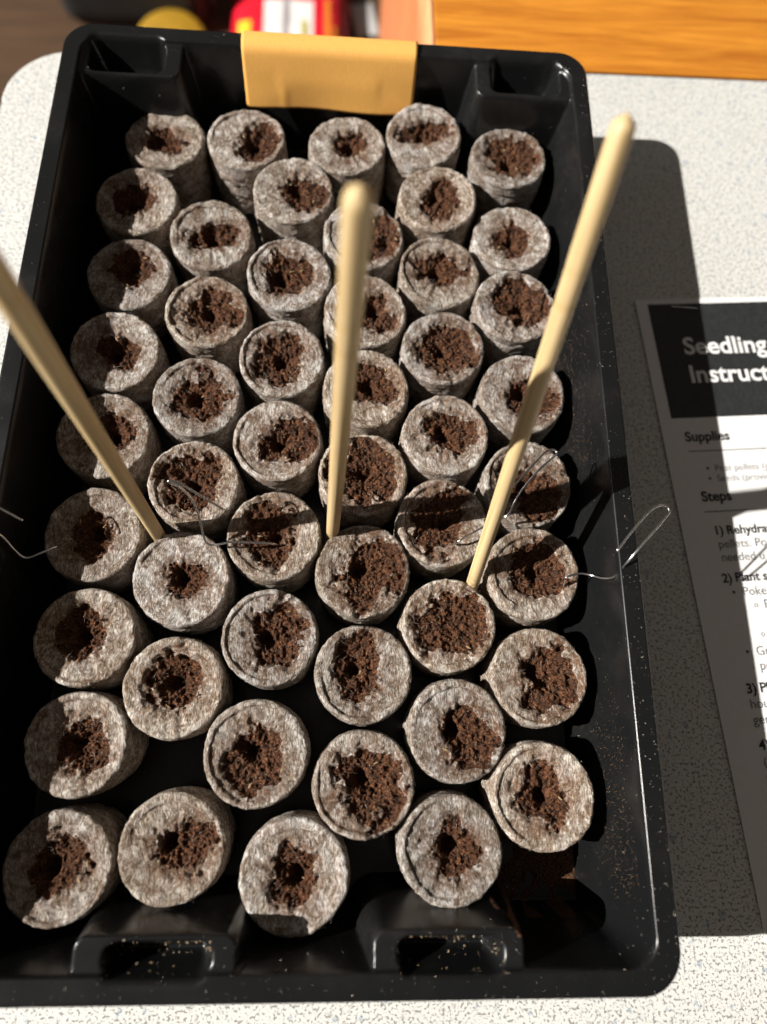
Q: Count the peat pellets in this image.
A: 50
